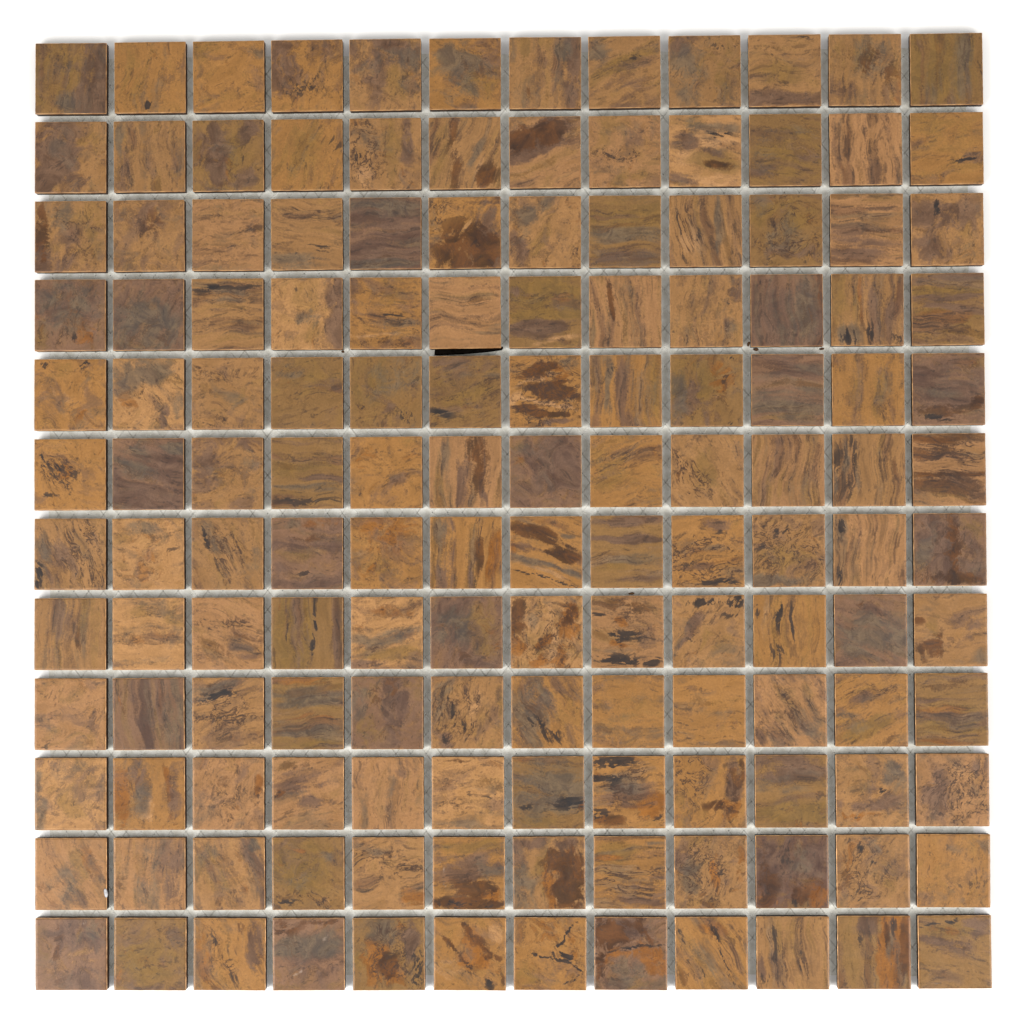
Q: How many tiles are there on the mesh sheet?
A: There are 144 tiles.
